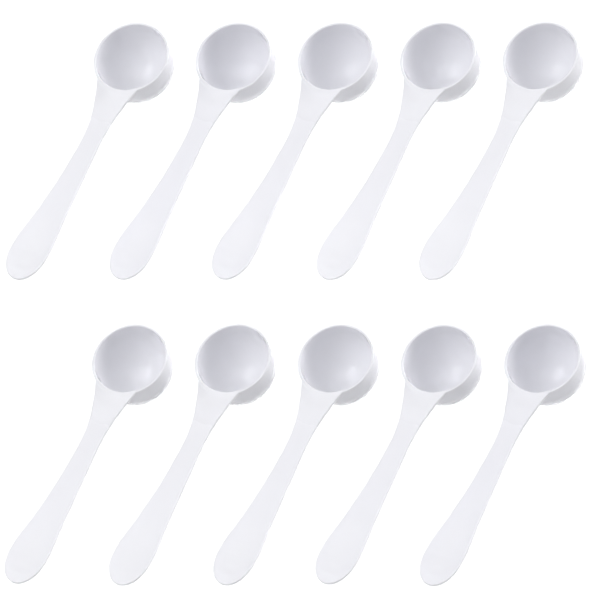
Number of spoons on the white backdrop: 10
